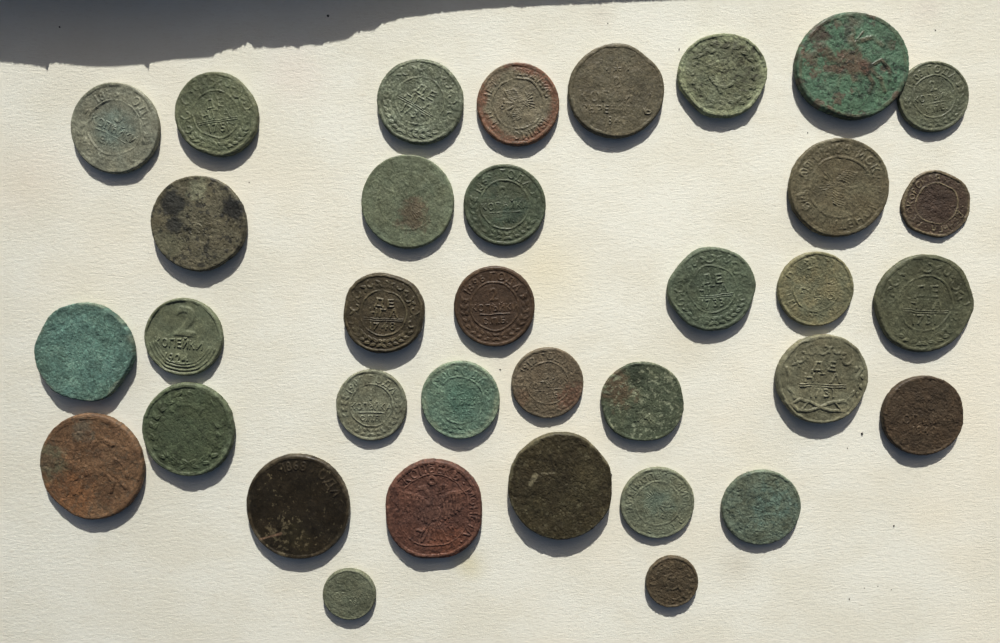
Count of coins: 35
